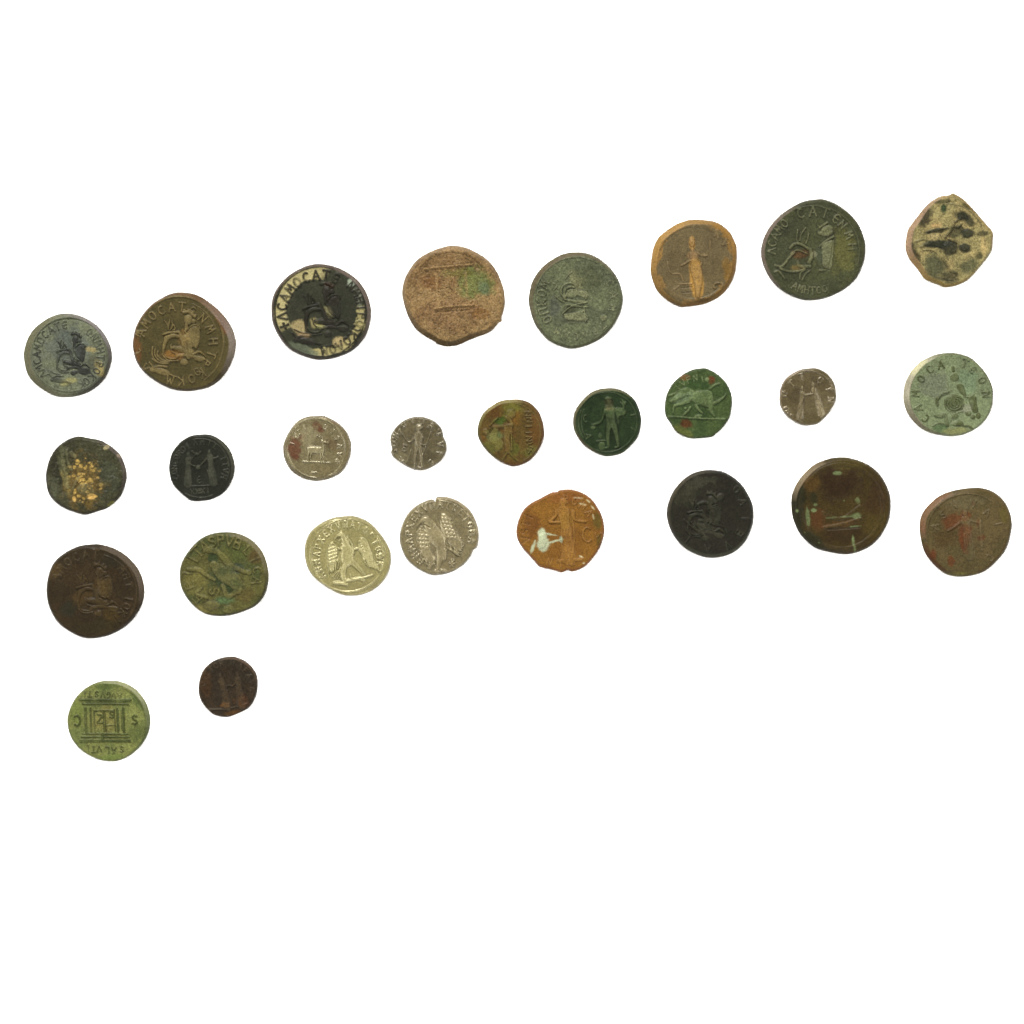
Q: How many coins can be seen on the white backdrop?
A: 27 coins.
